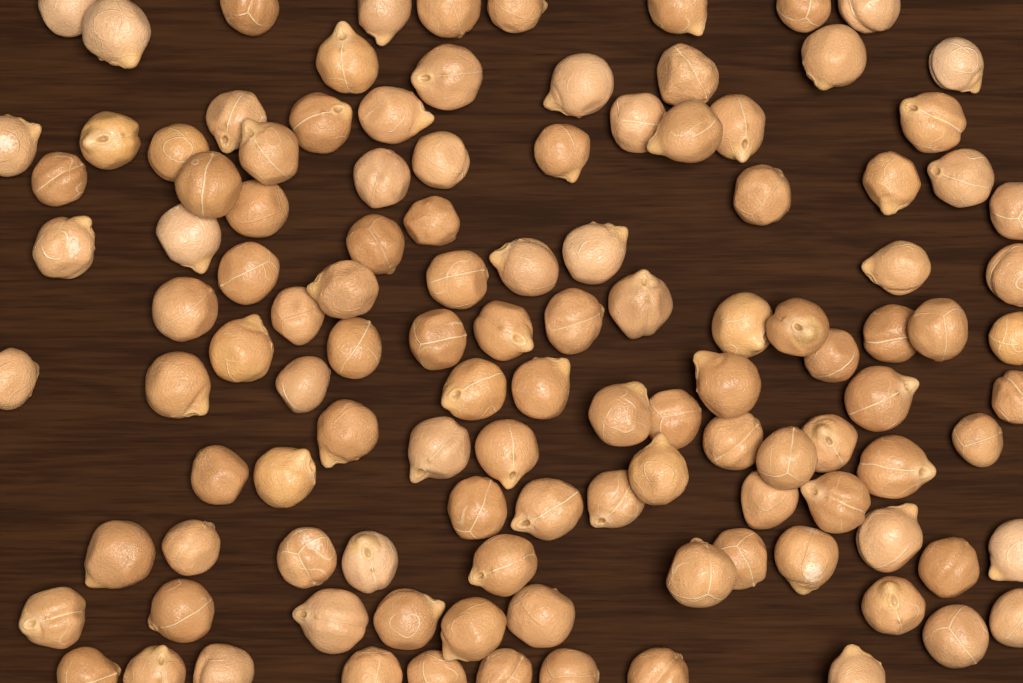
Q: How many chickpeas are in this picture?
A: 116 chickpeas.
